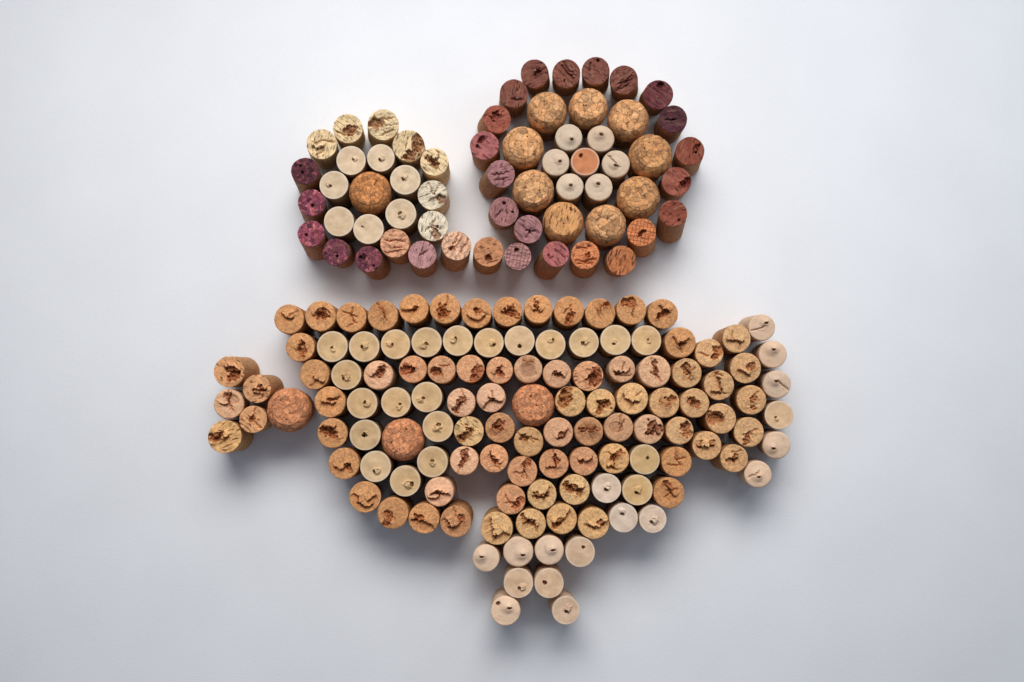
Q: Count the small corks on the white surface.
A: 168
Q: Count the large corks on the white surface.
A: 13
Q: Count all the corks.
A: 181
